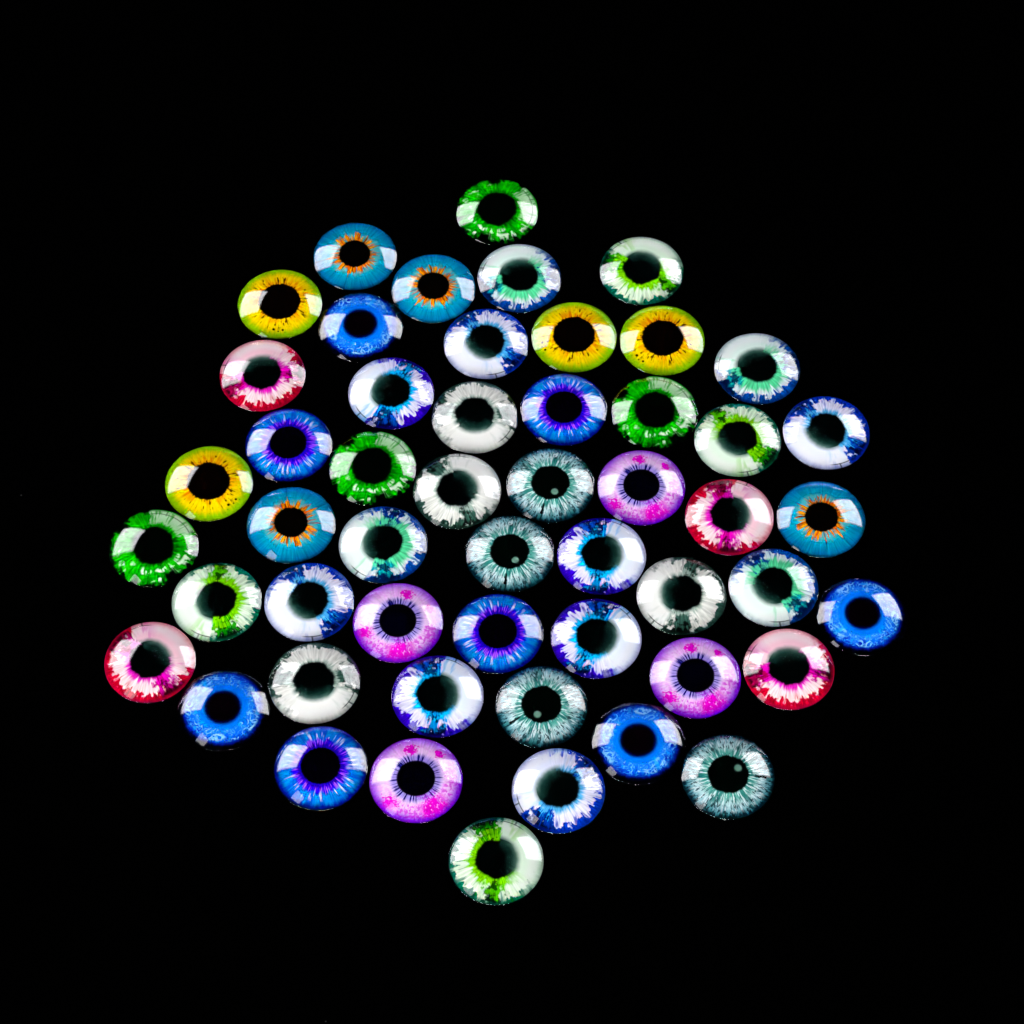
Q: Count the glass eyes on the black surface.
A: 52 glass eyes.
